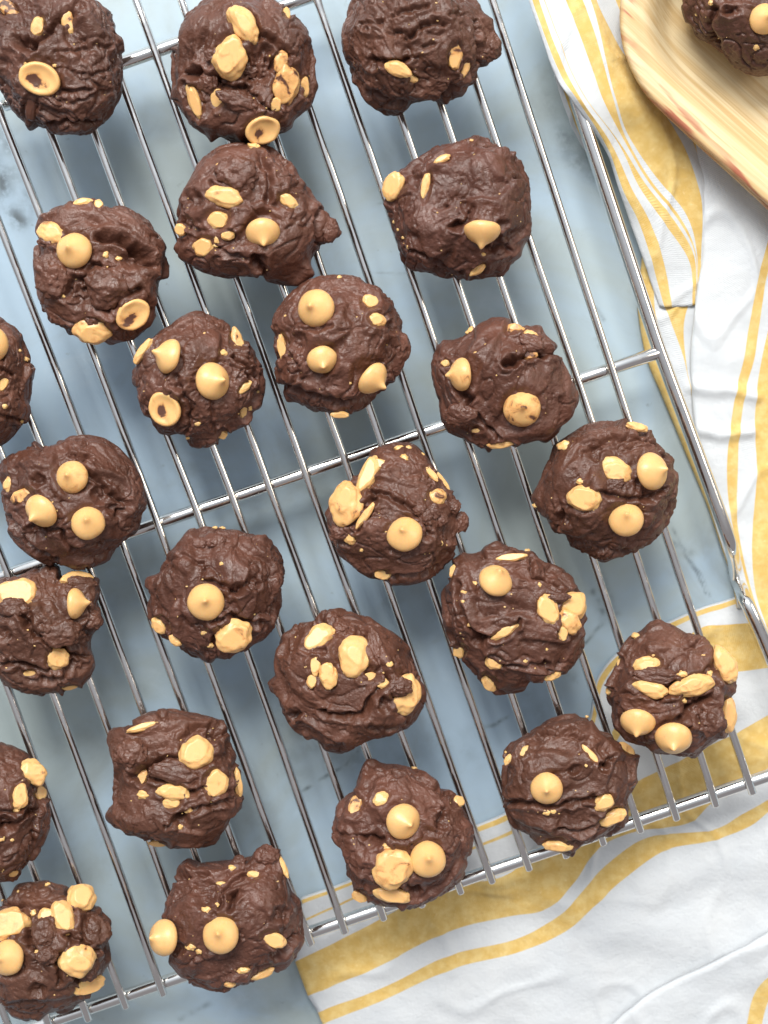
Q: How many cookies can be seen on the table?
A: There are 25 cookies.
